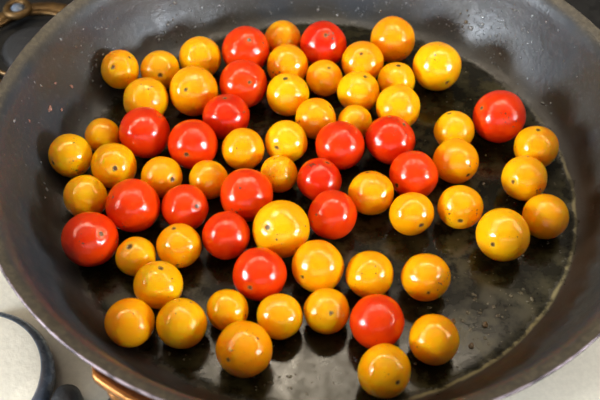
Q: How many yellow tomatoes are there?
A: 50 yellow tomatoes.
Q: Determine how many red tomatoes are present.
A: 19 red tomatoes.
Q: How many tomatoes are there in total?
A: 69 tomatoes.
